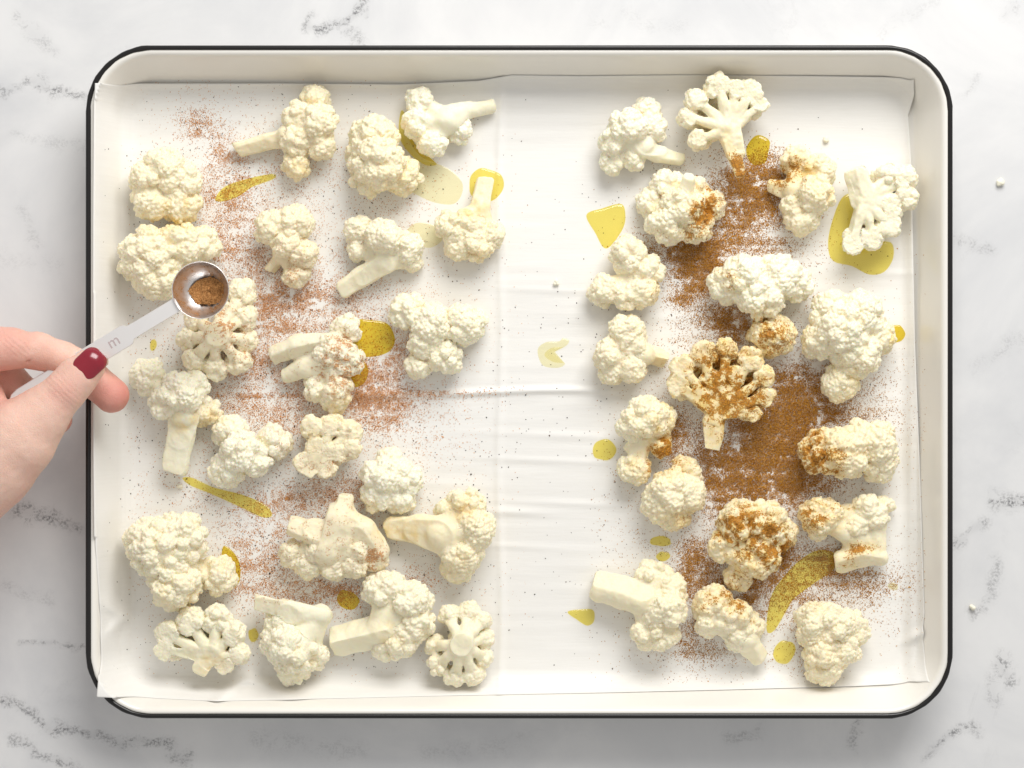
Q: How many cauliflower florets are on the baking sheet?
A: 40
